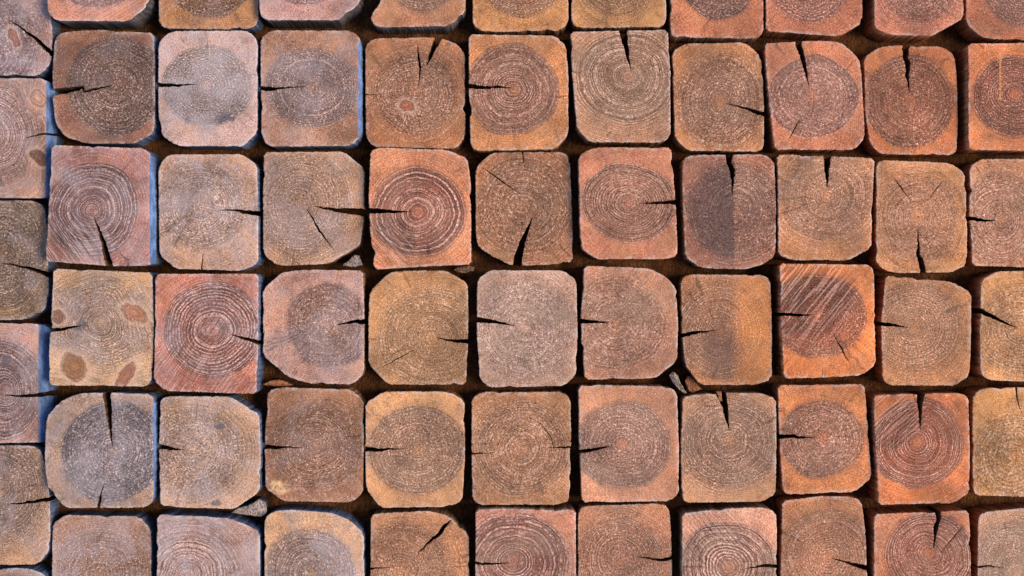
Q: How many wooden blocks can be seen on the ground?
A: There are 66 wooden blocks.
